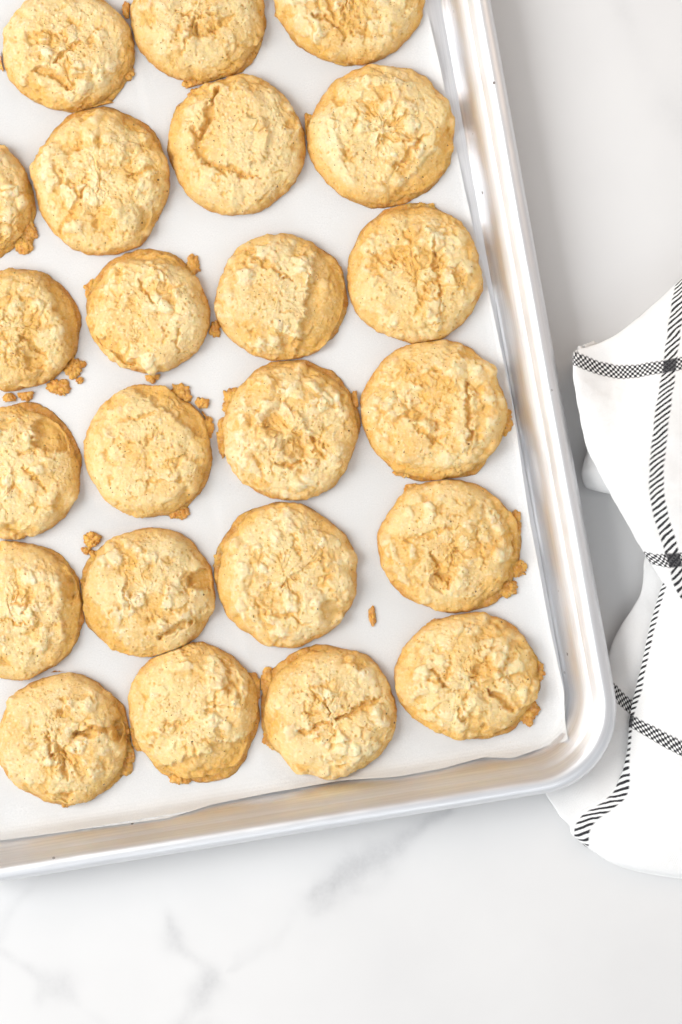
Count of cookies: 23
